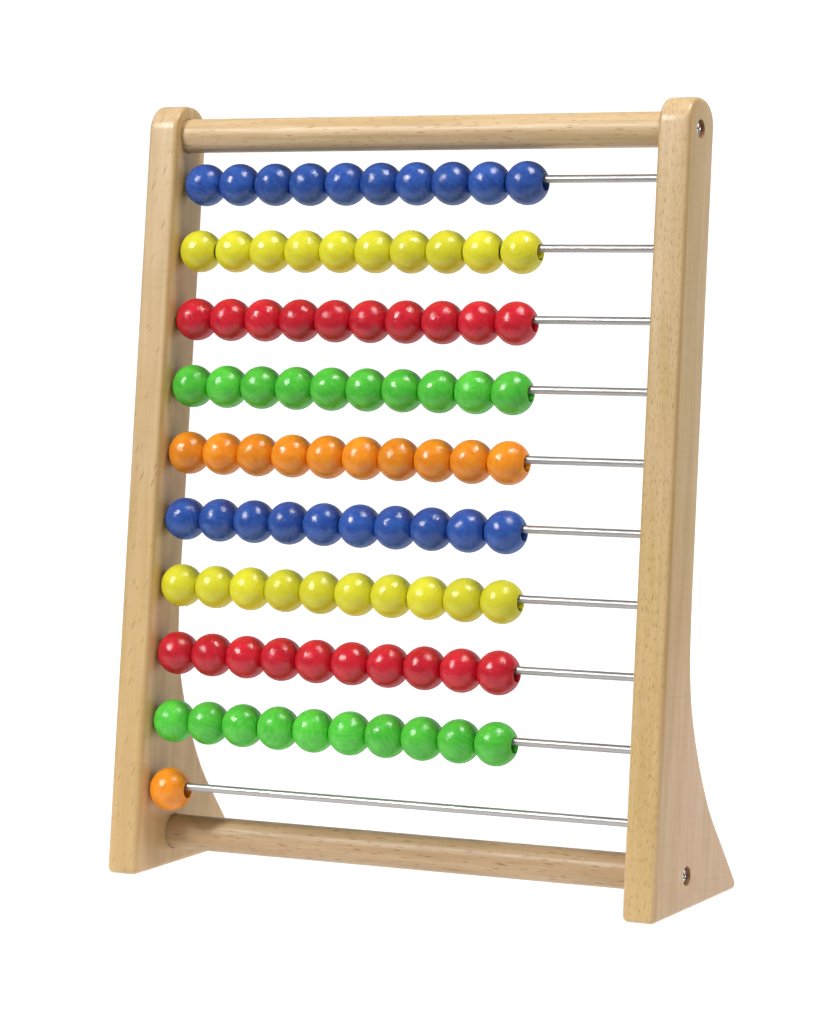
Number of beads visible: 91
